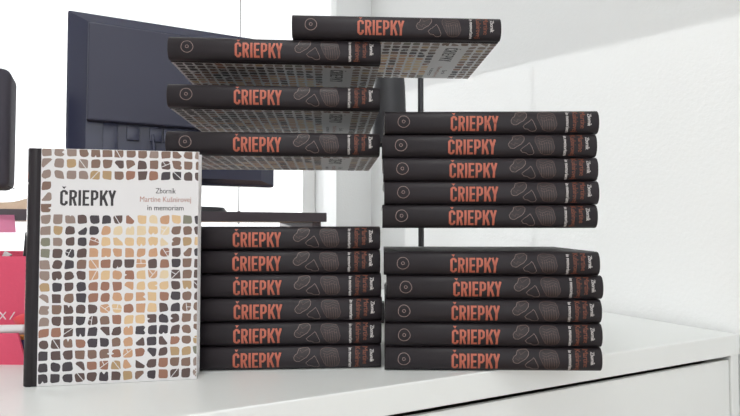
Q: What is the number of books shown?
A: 21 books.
